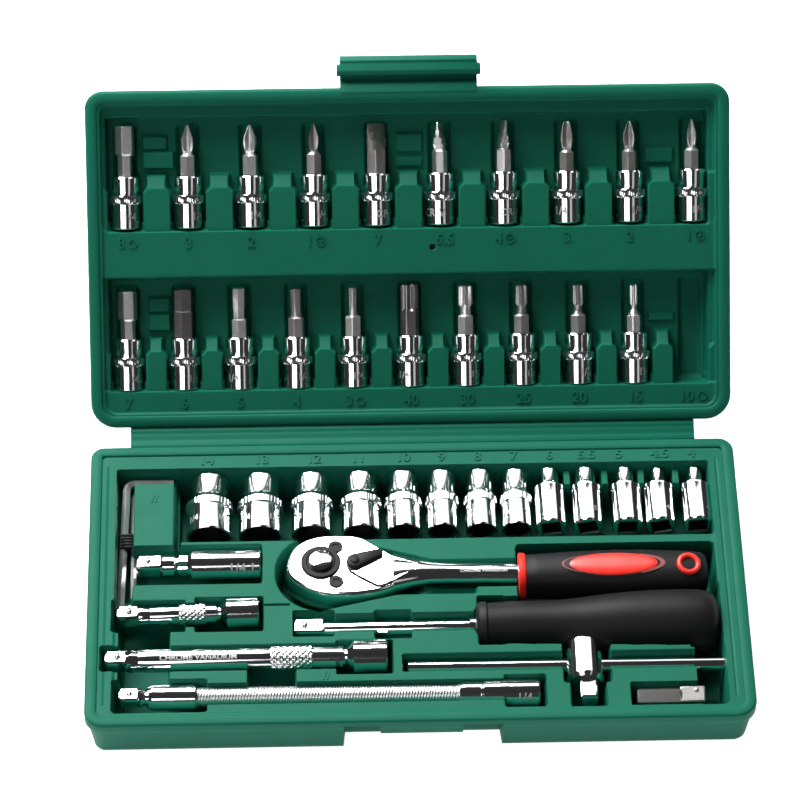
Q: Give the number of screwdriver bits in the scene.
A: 20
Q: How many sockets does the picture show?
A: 13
